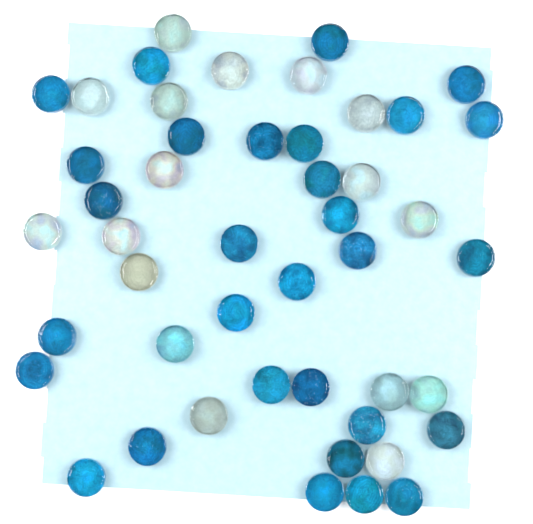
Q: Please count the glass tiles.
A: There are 47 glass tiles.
